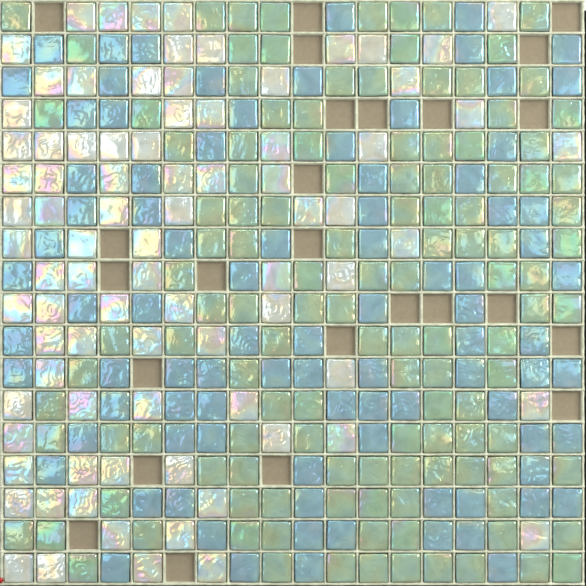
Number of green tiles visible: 125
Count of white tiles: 84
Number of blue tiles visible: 90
